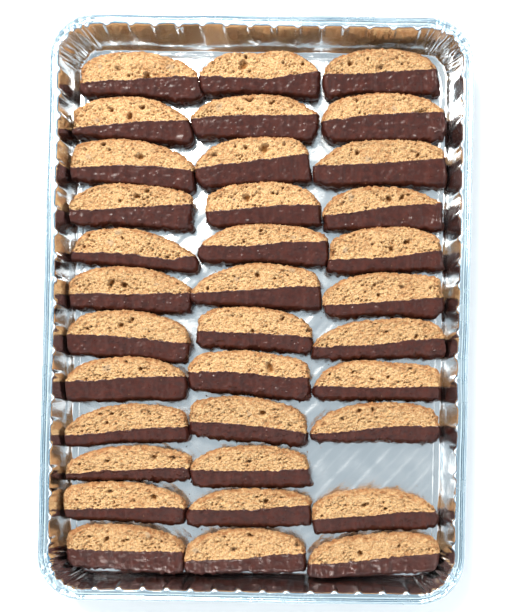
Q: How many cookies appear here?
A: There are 35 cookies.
